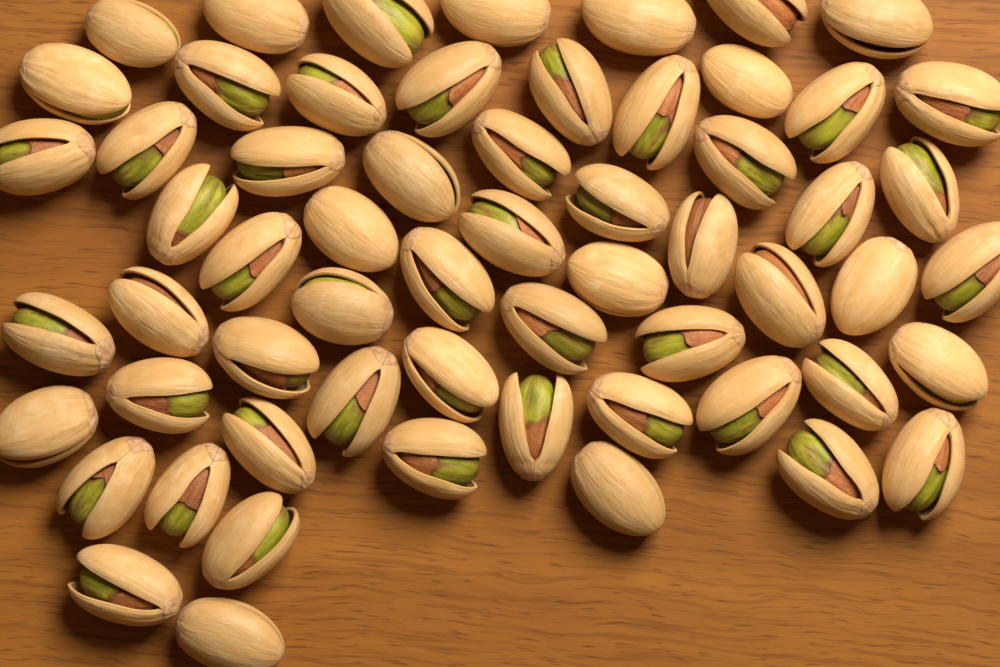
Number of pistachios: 60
